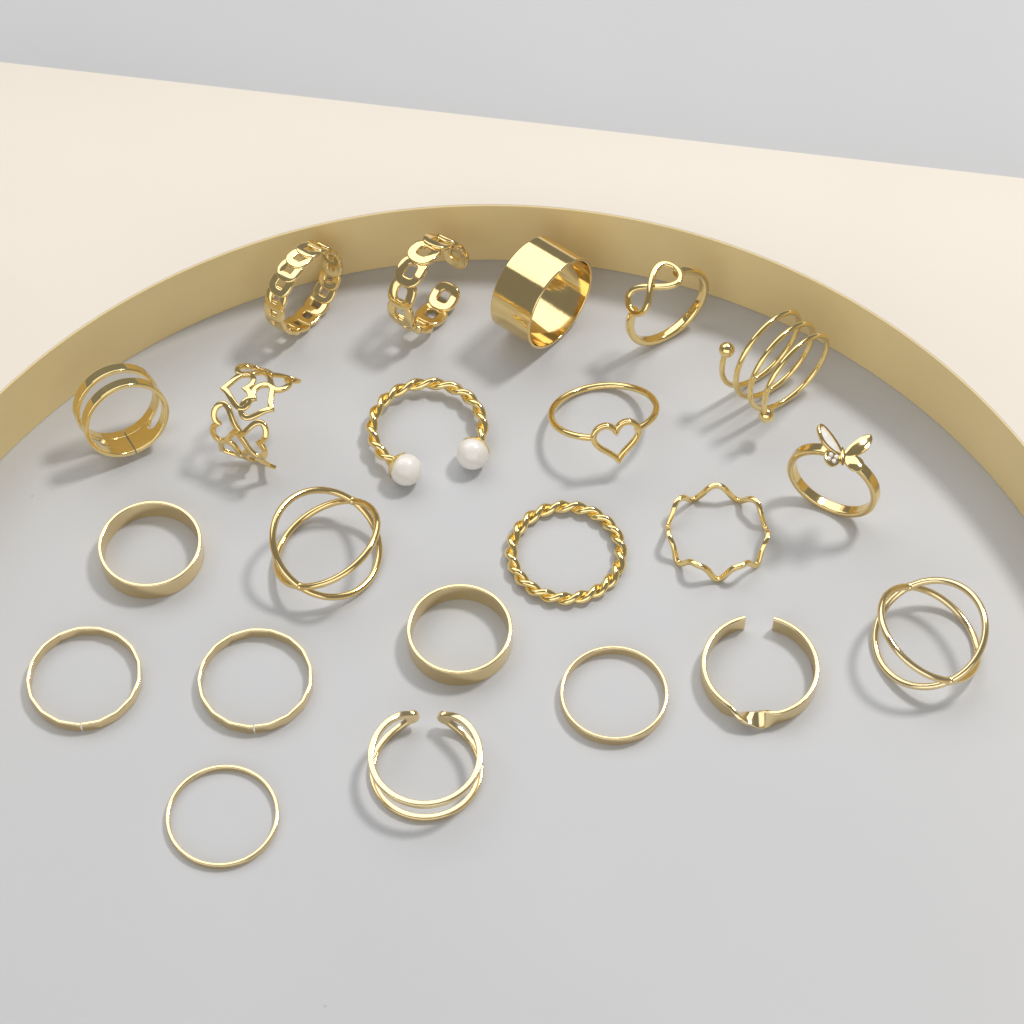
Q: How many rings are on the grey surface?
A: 22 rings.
